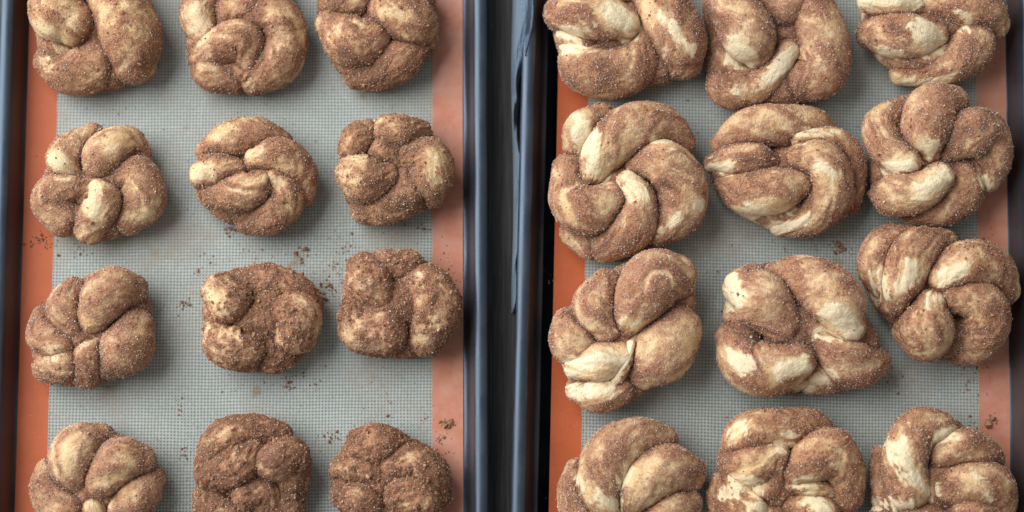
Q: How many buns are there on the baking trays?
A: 24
